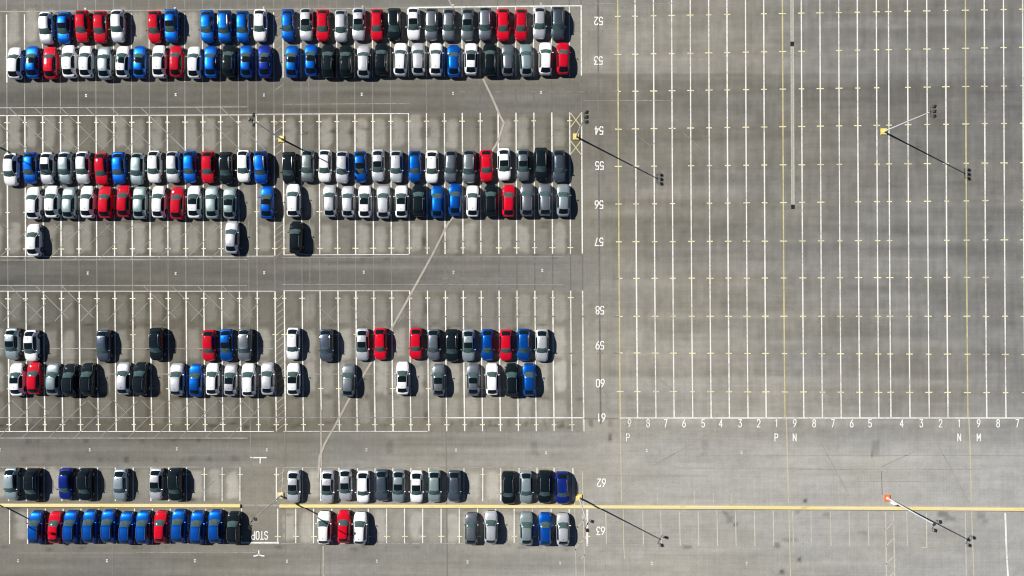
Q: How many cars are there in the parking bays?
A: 200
